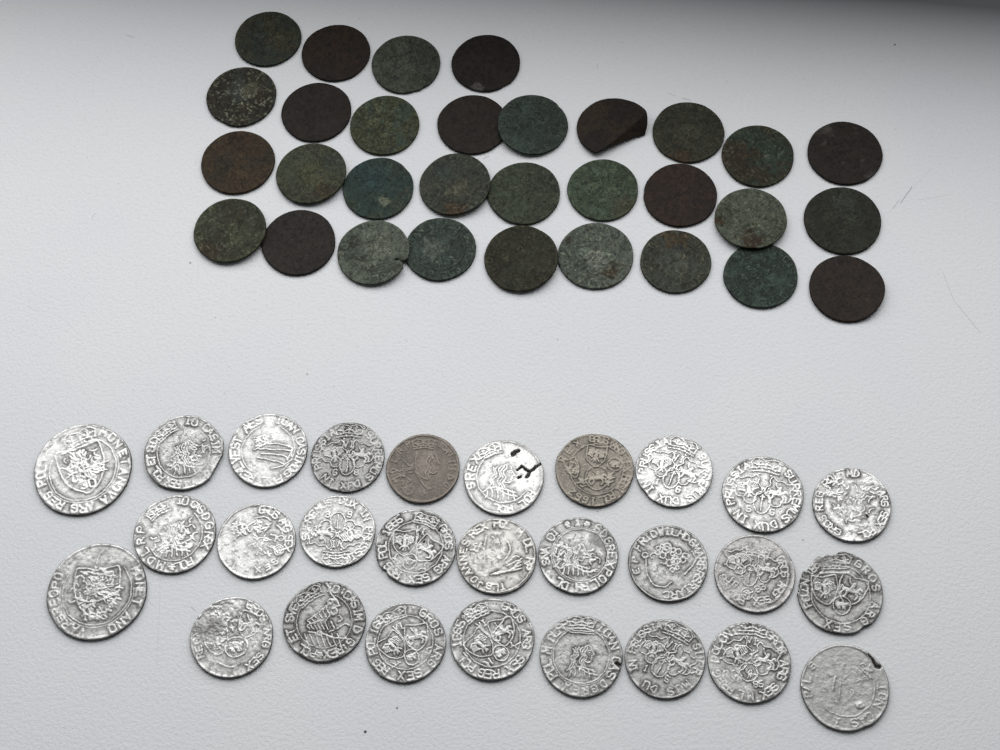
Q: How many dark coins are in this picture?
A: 31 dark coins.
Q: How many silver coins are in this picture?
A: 28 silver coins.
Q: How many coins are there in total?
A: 59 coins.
